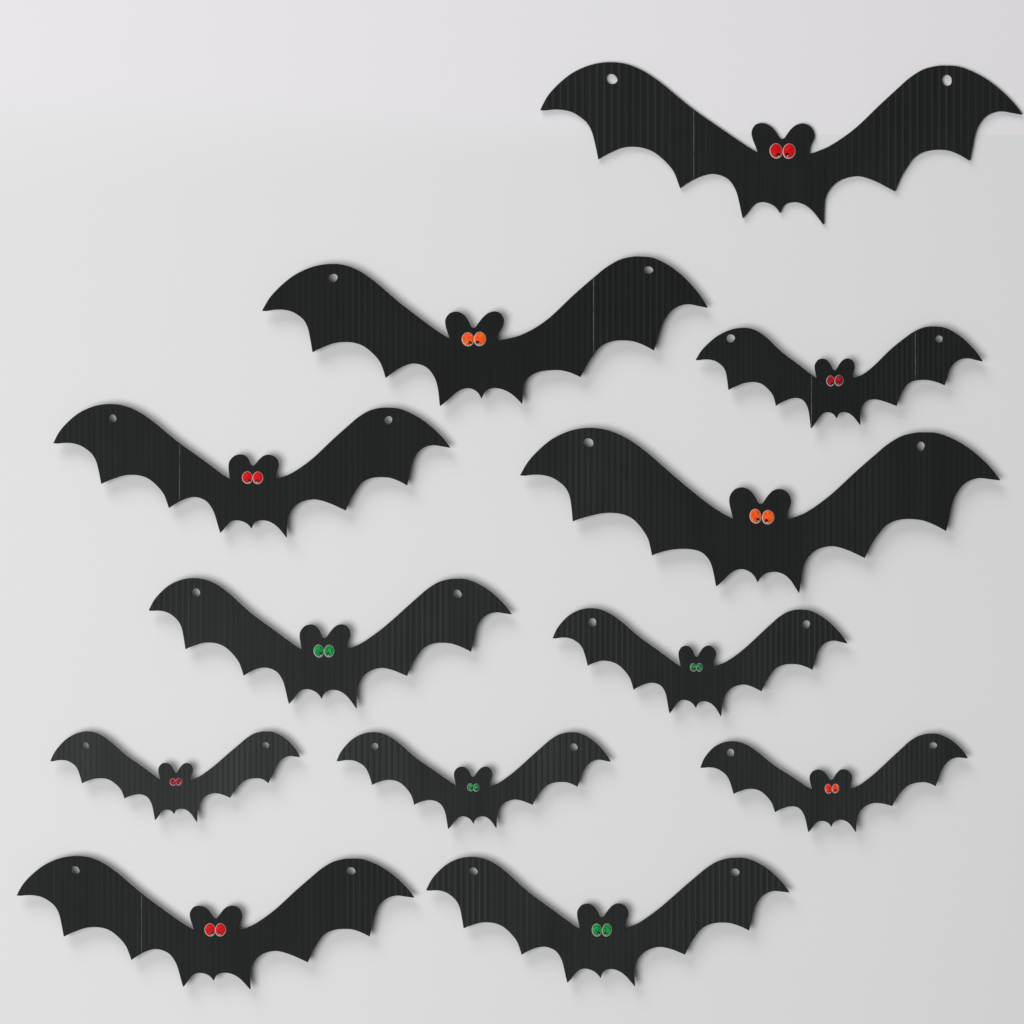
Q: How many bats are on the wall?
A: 12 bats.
